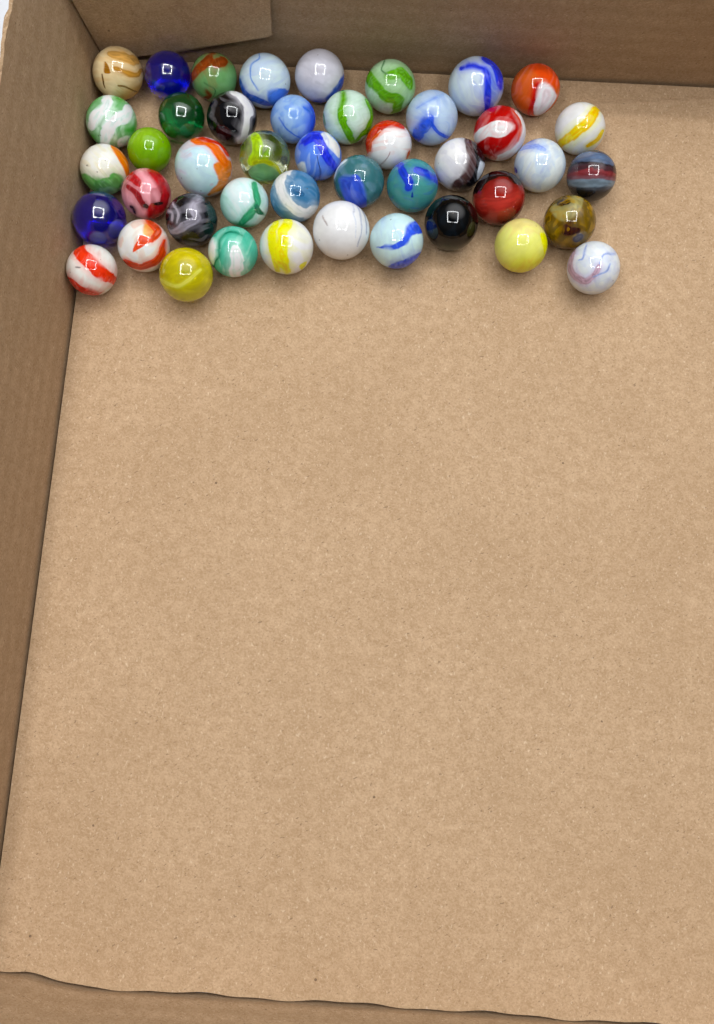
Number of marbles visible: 44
